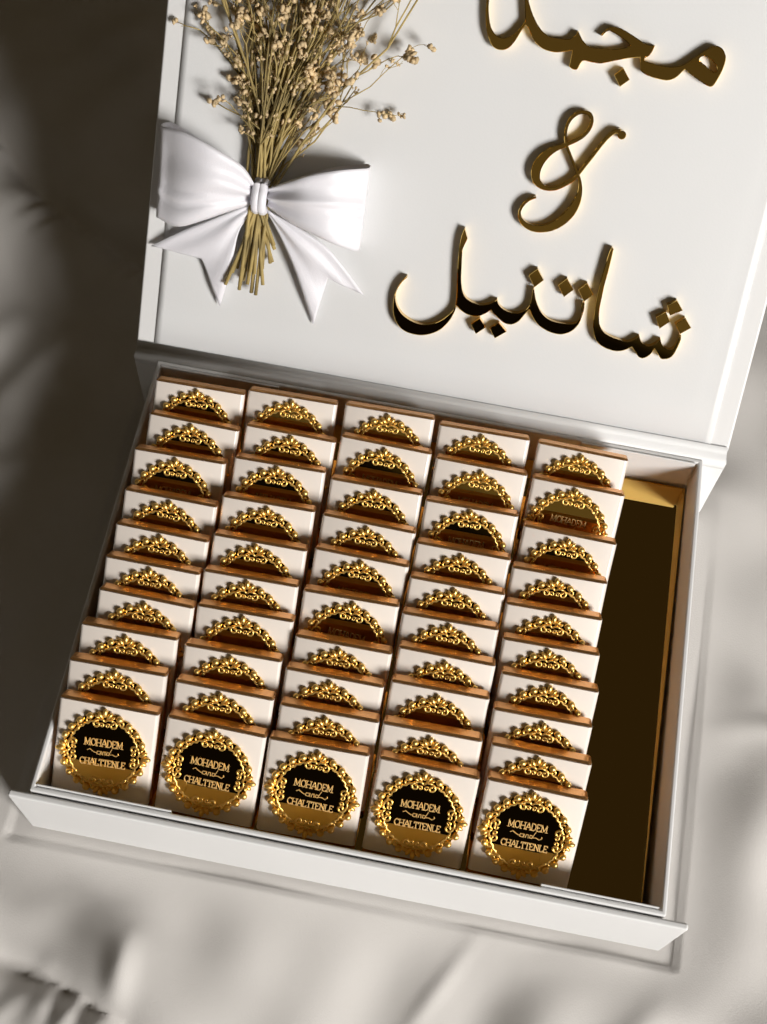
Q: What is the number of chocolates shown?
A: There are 50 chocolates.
